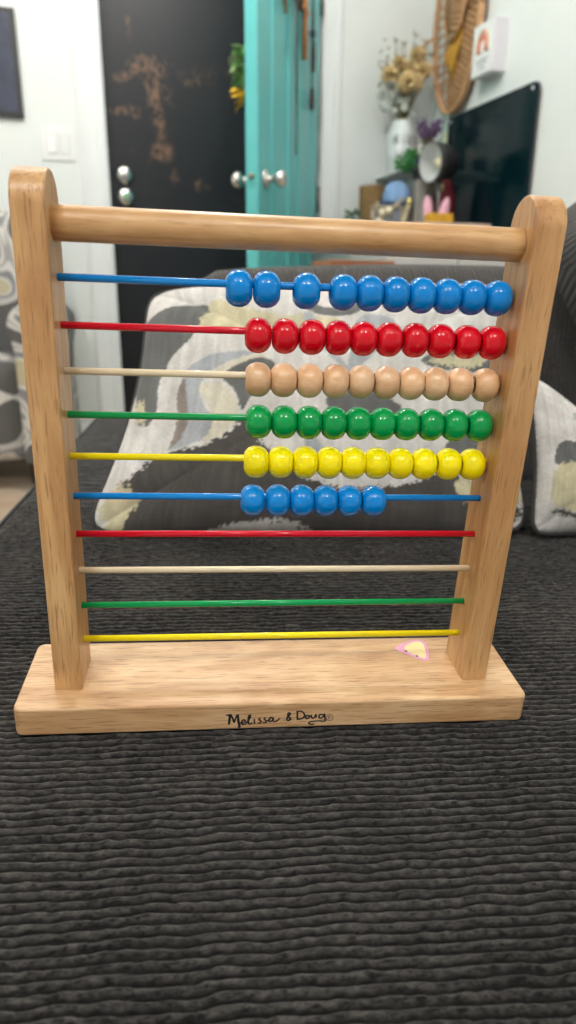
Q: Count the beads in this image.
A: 56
